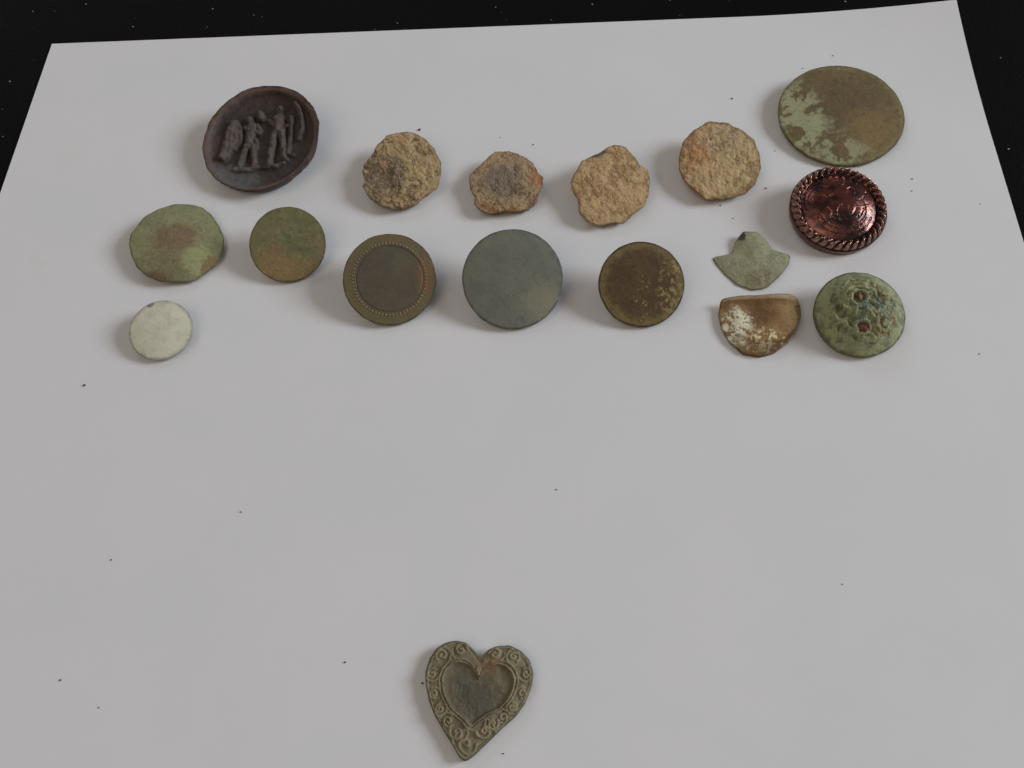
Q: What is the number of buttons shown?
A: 16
